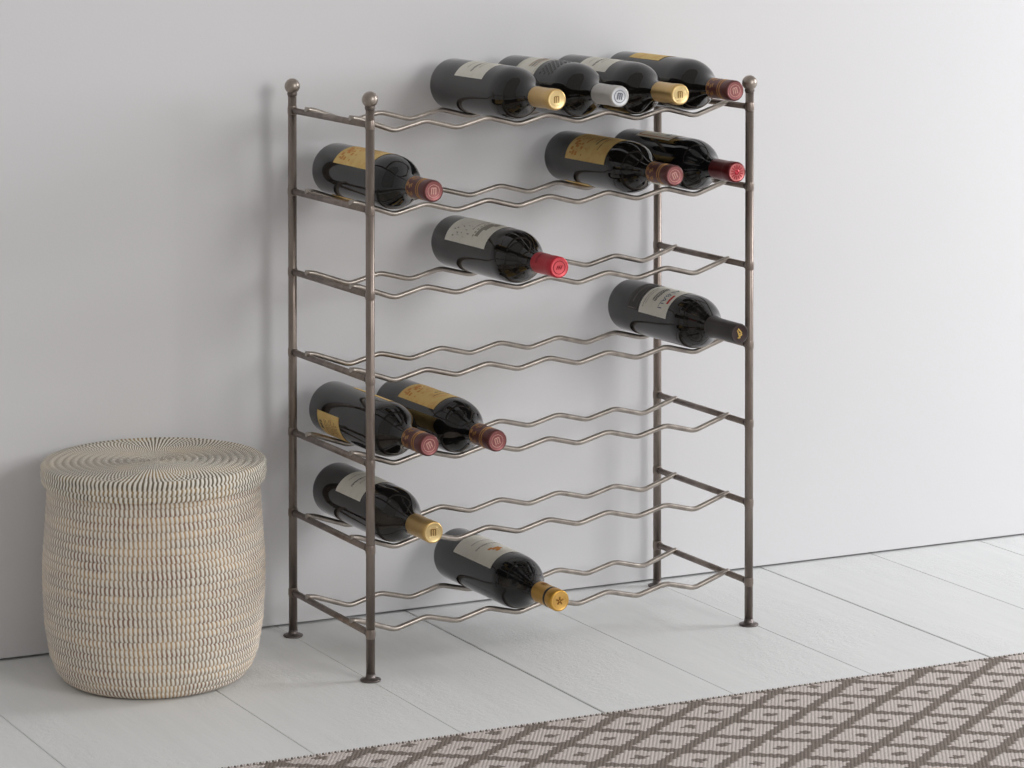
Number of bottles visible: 13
